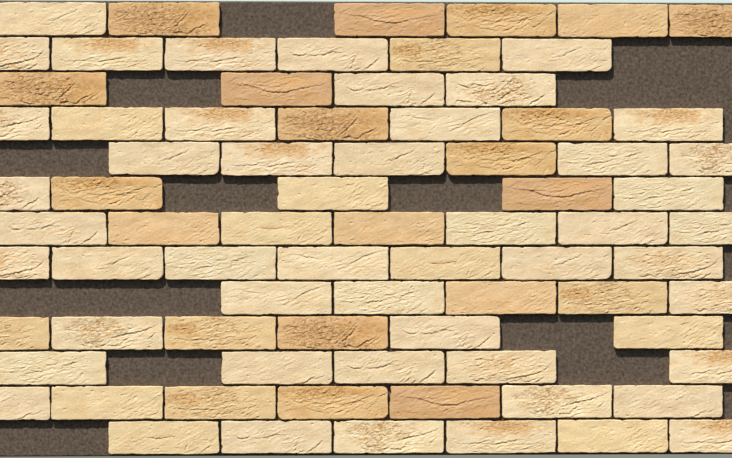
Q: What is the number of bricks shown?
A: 77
